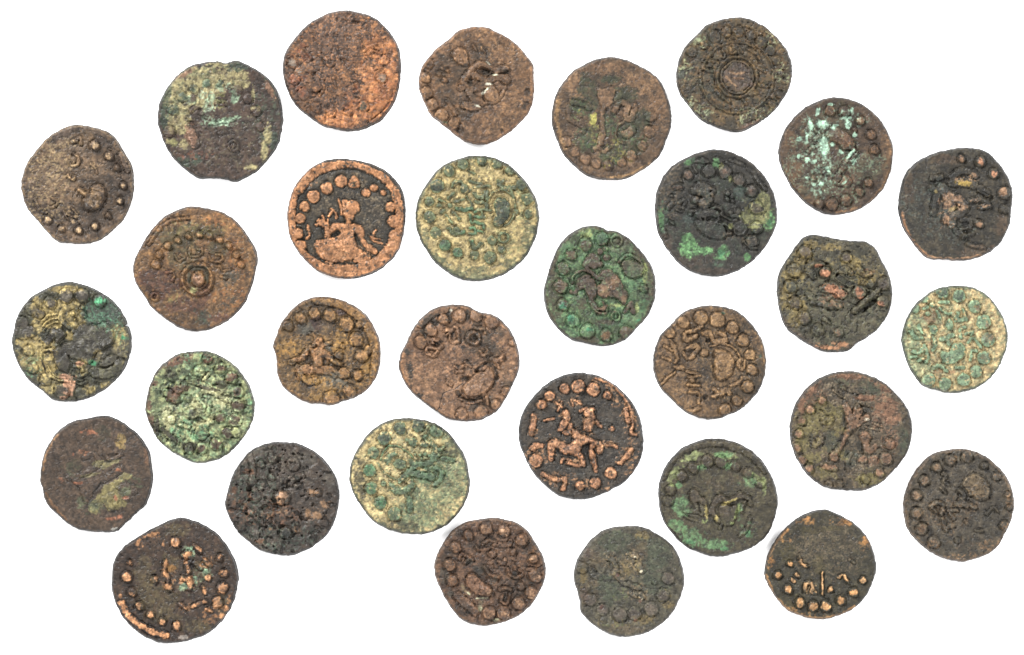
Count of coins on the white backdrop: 31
